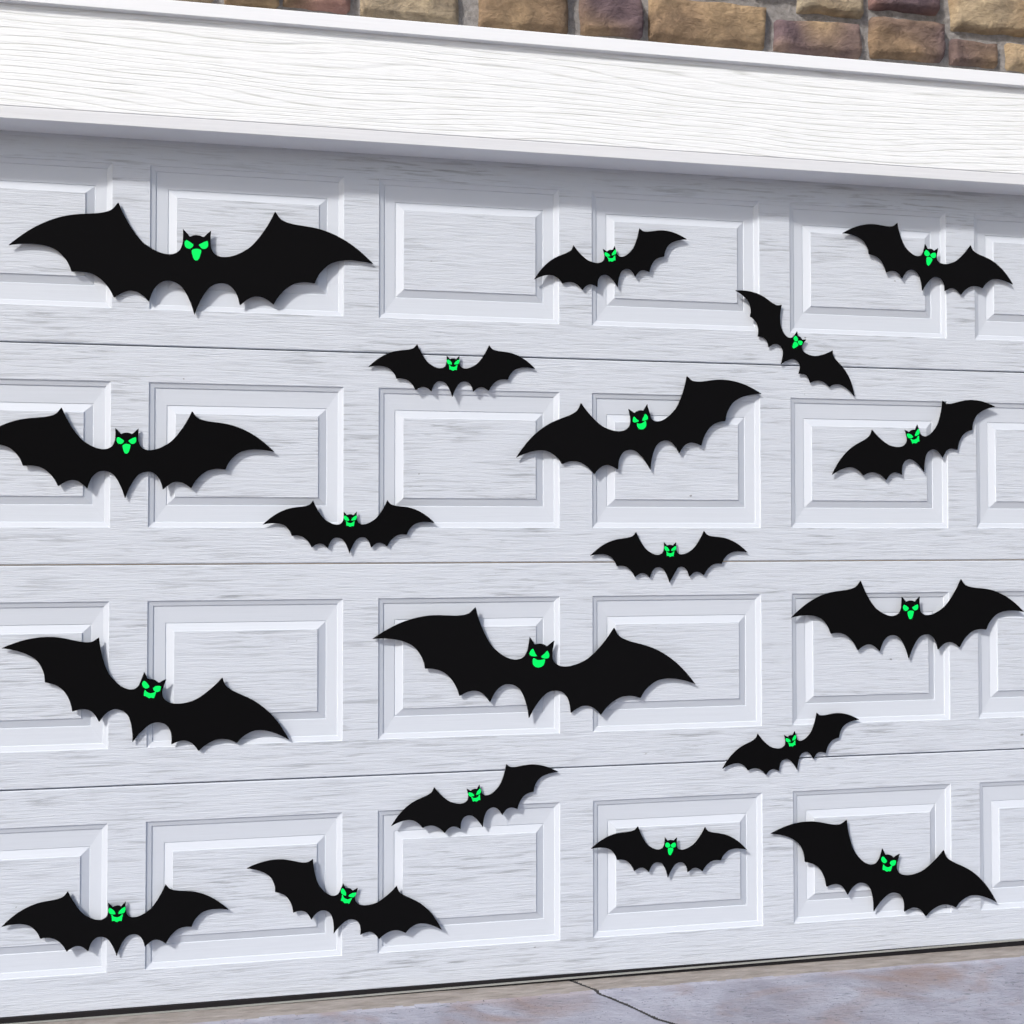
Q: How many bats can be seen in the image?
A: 19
